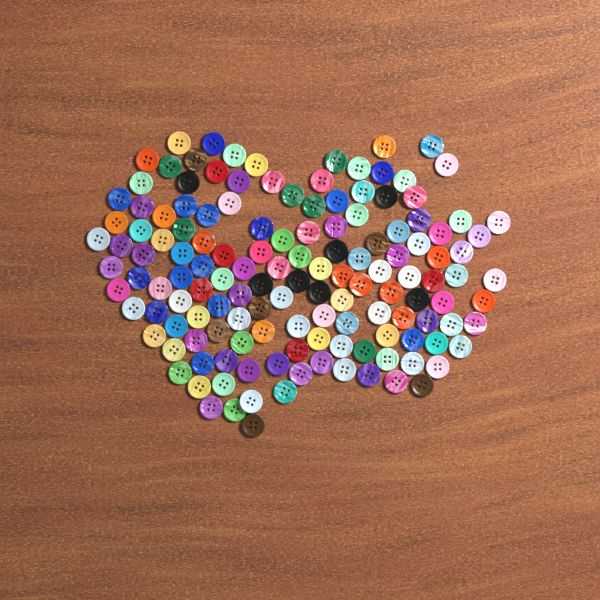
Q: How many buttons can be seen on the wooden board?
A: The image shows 141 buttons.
